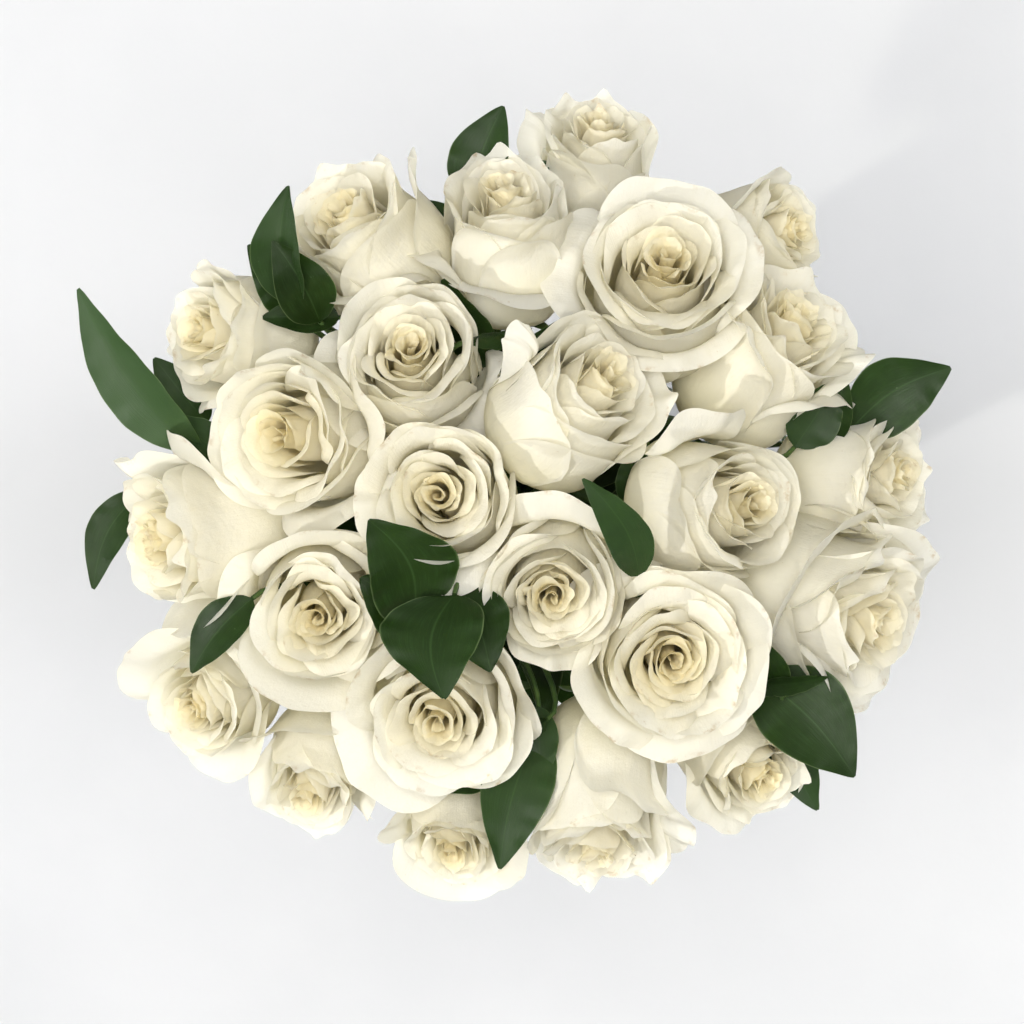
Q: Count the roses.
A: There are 24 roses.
